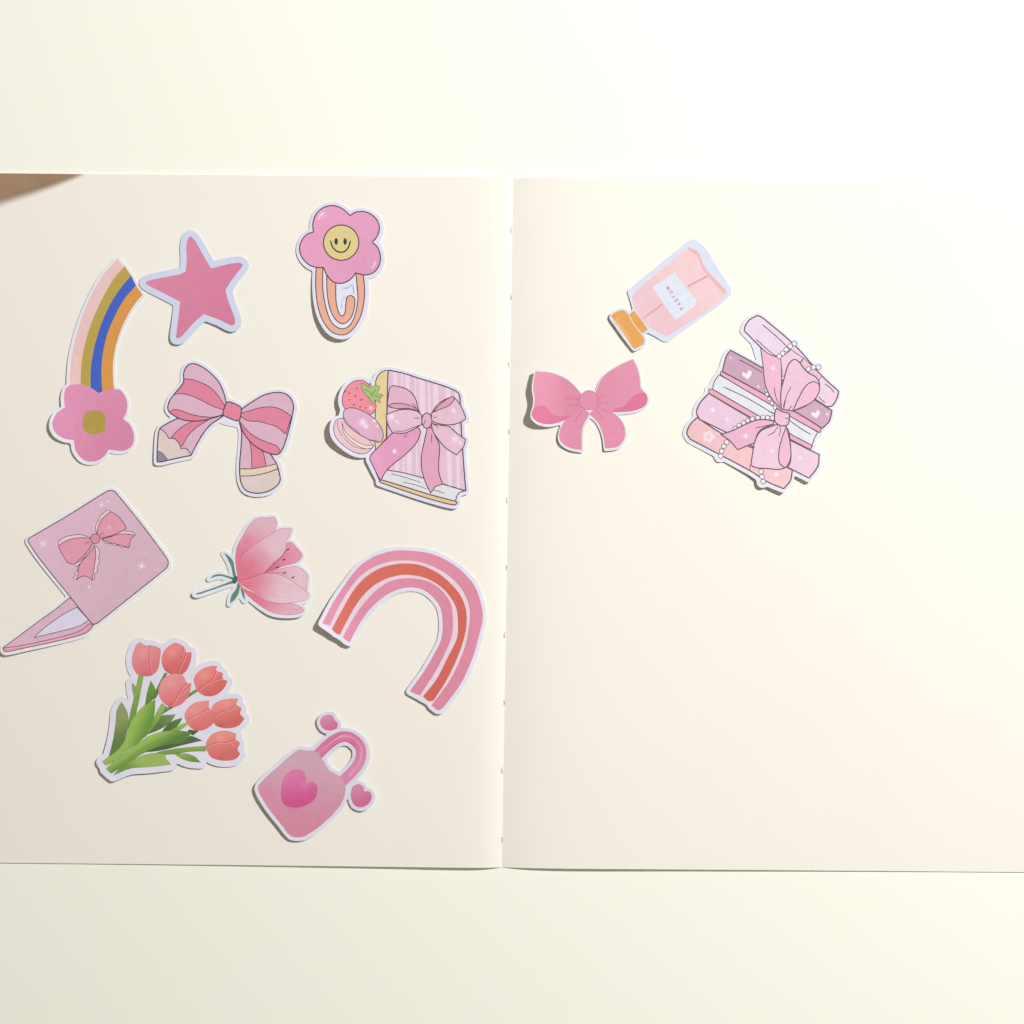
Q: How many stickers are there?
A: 13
